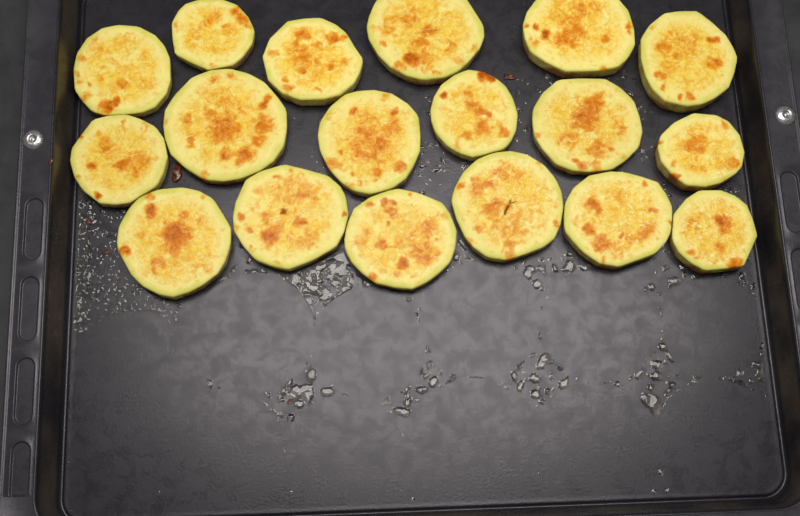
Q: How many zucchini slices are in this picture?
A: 18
